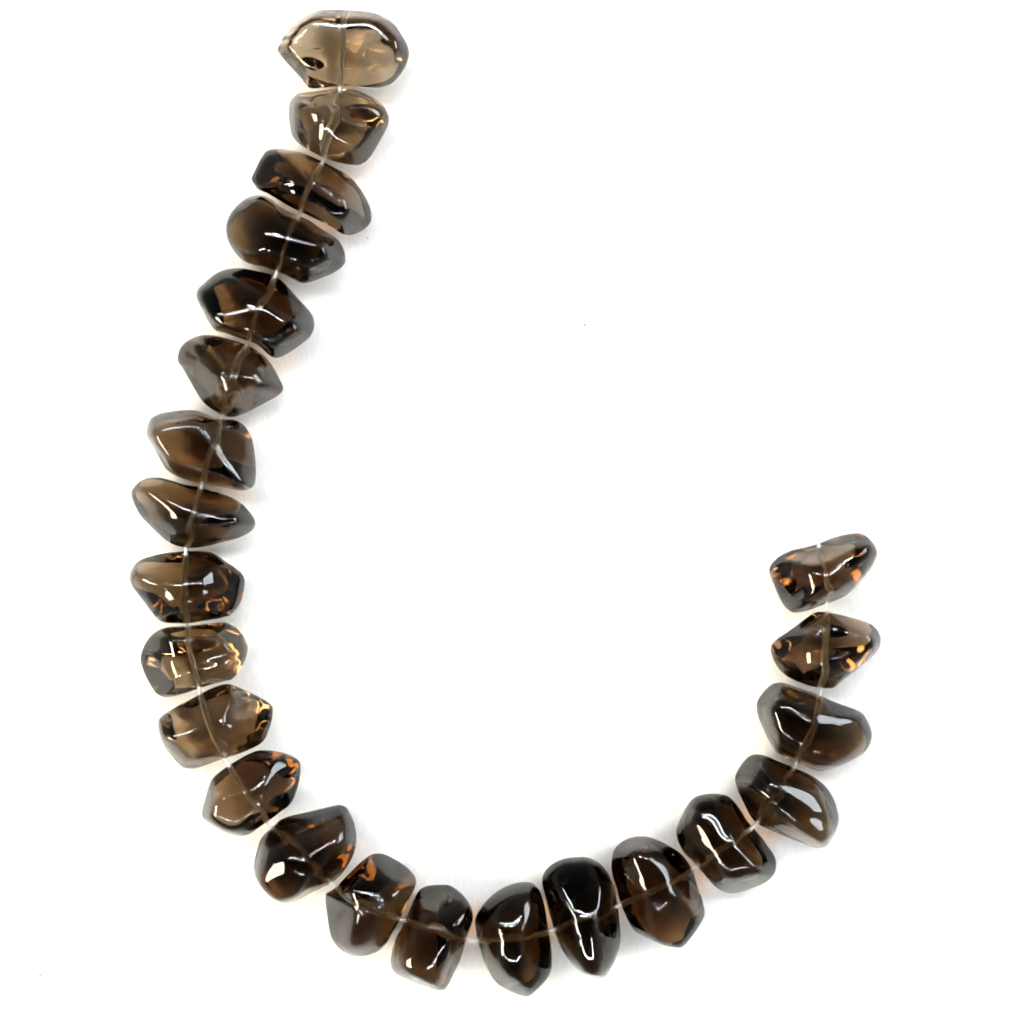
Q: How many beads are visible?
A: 23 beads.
